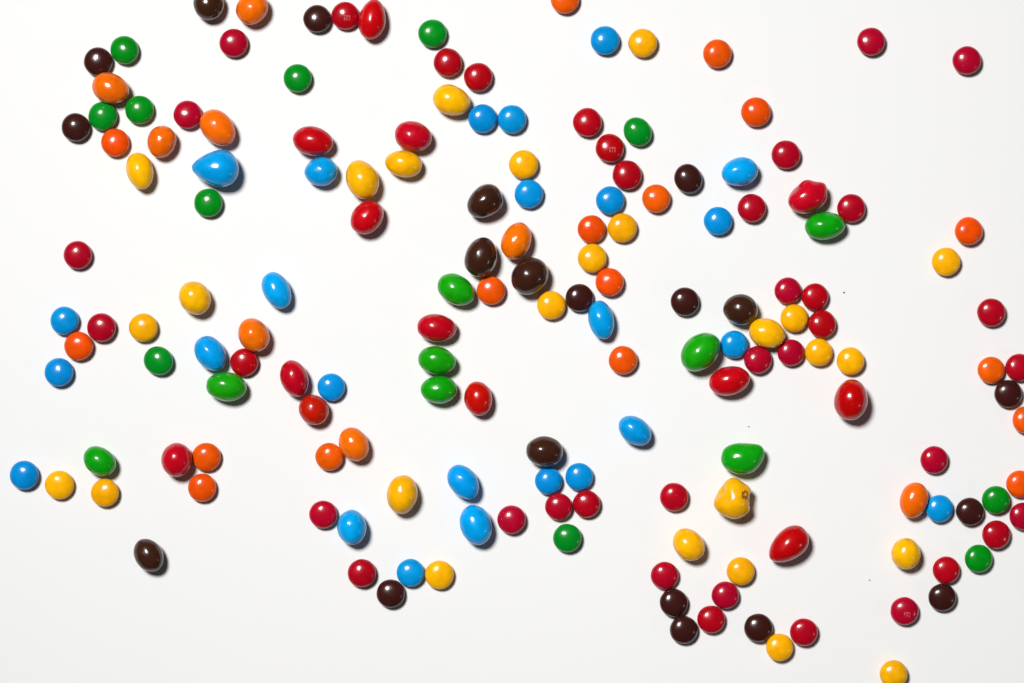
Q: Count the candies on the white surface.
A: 166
